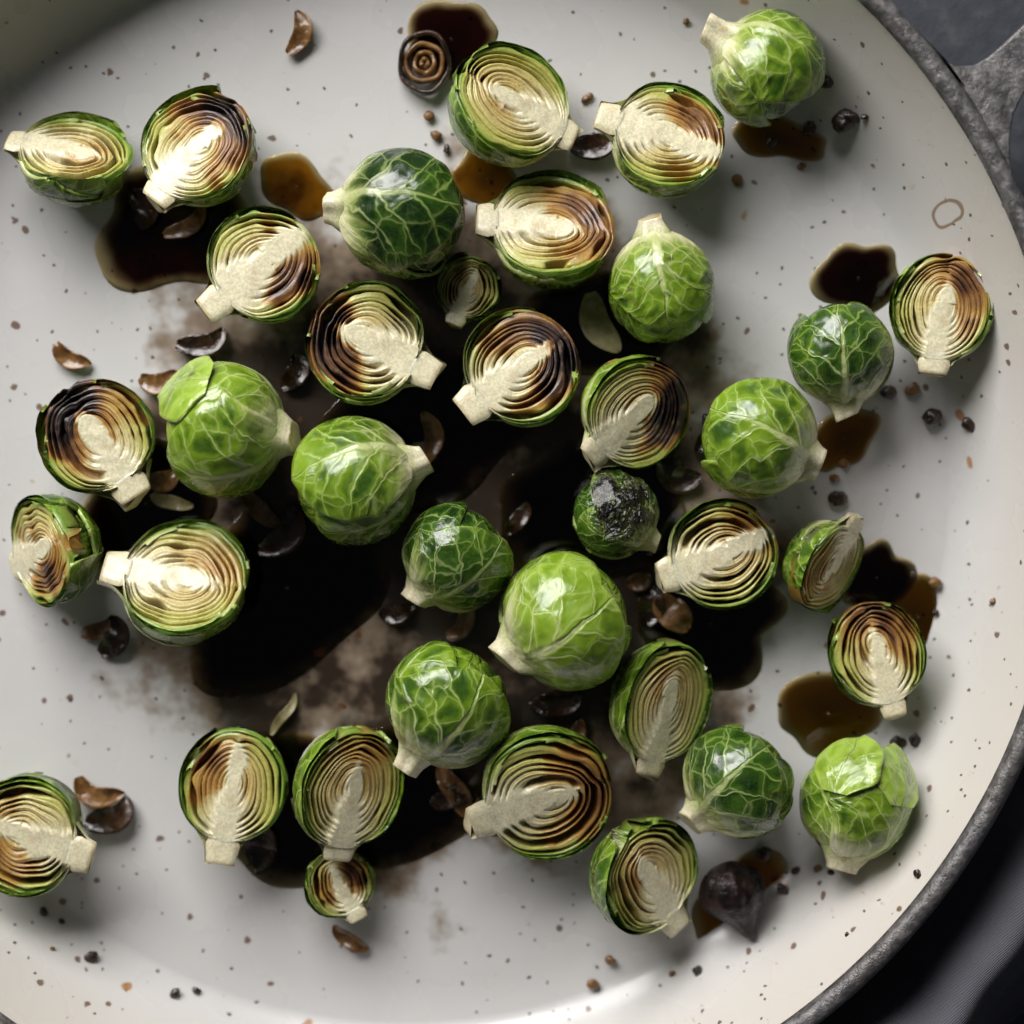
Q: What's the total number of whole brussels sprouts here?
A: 13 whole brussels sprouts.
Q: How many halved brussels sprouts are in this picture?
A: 24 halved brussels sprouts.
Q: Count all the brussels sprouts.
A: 37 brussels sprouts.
